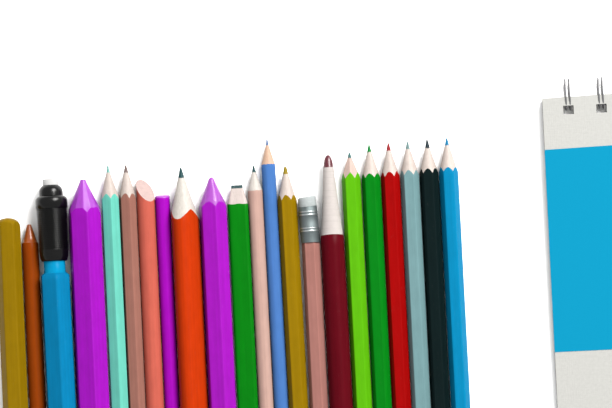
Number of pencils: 22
